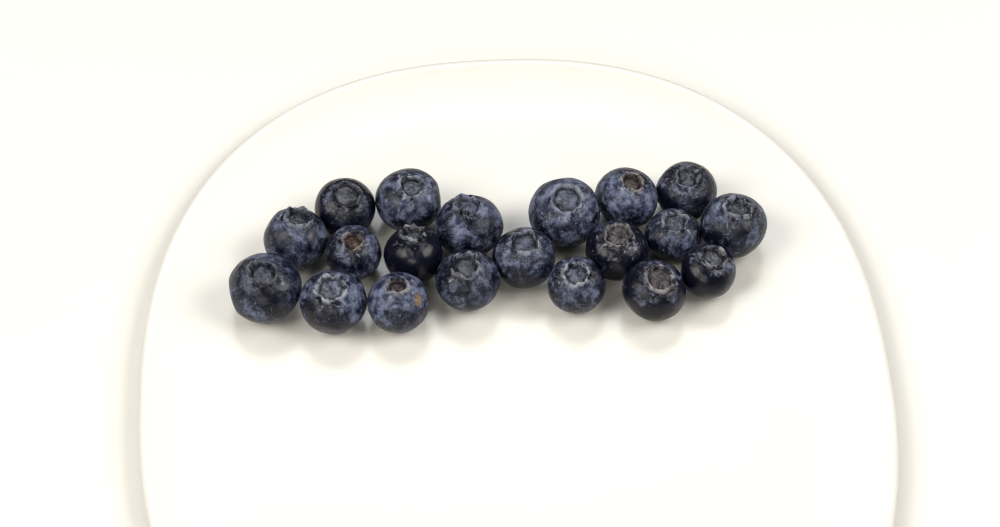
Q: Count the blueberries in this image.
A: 20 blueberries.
